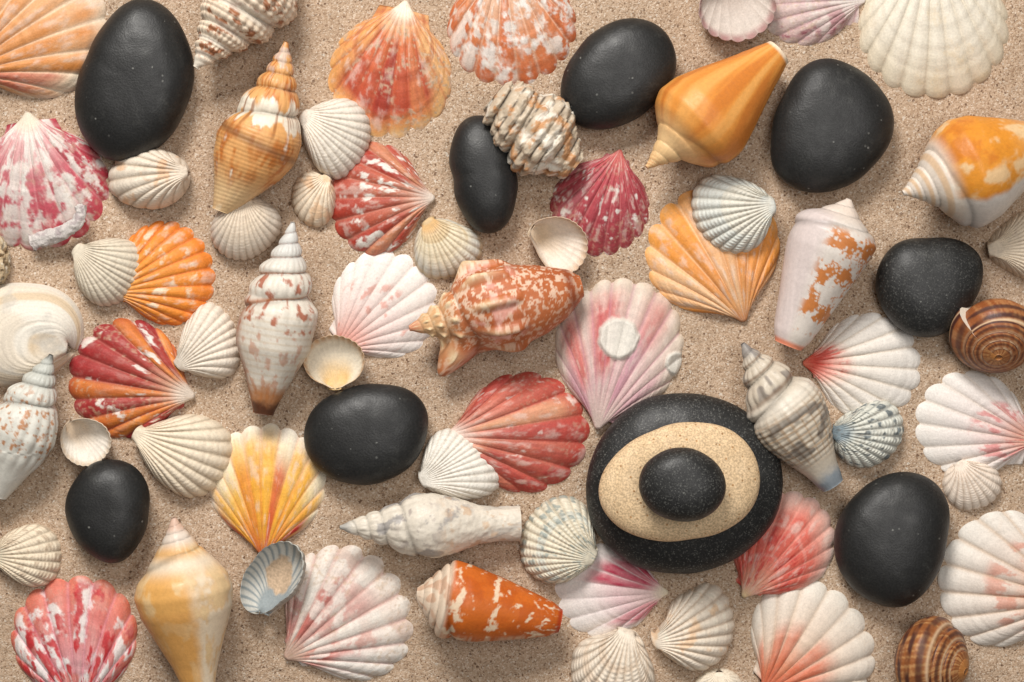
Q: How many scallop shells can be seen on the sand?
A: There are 24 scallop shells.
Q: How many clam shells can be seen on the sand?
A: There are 23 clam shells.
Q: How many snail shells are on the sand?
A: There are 15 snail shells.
